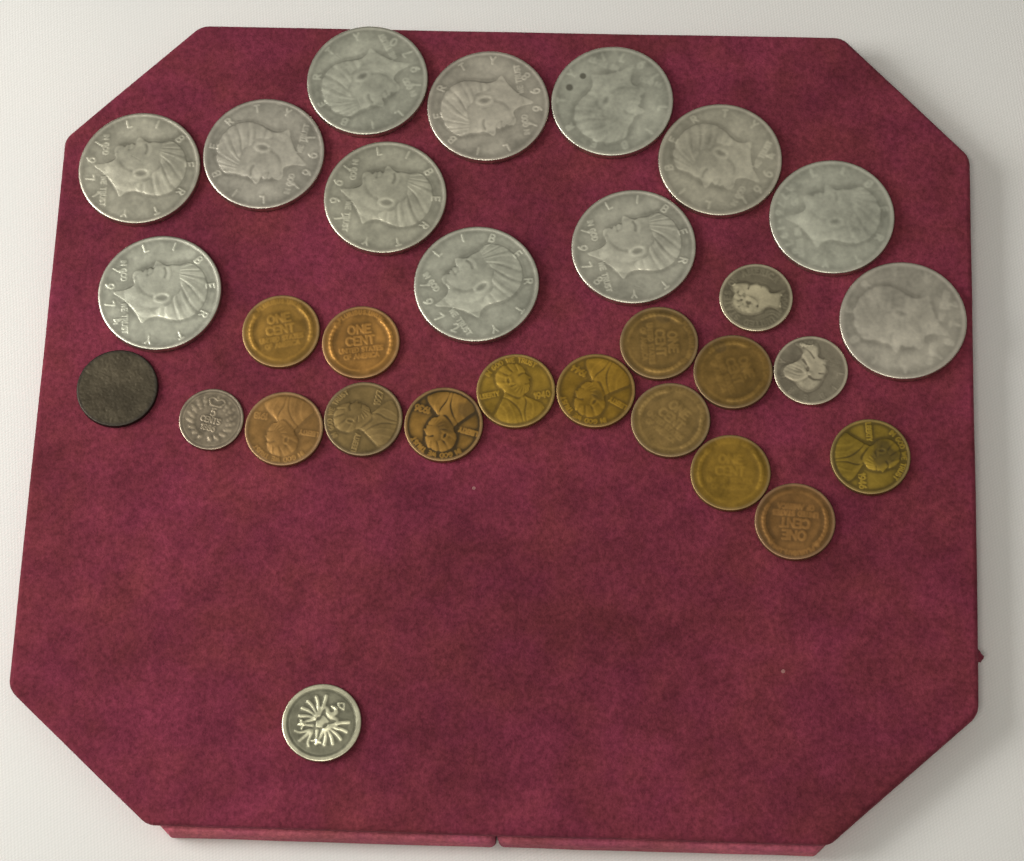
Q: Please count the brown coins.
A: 14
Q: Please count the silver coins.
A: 16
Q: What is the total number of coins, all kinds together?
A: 30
